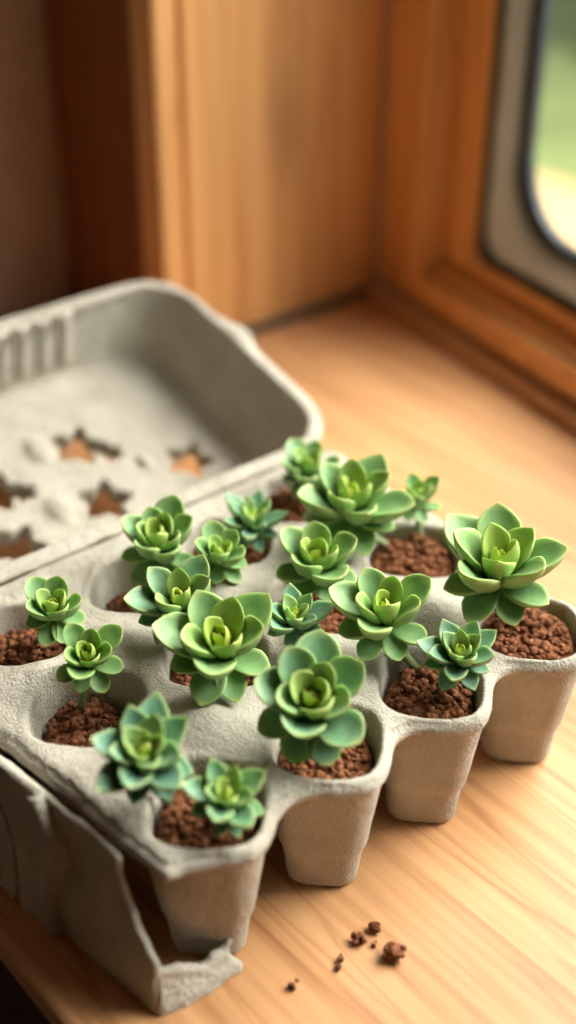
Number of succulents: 18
